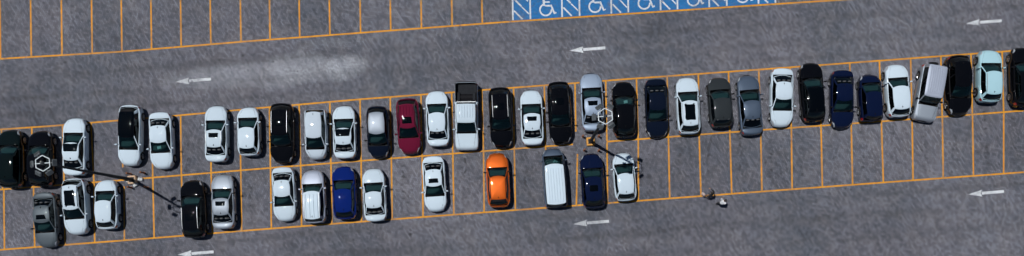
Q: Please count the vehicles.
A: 46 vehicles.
